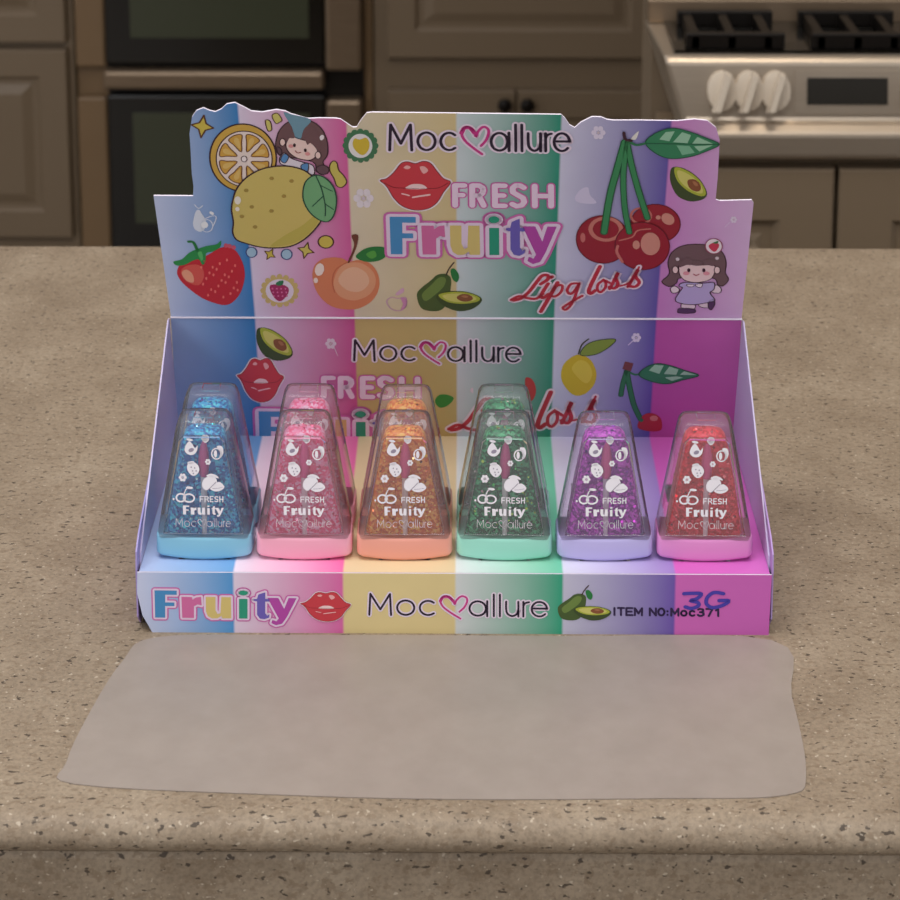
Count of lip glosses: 10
